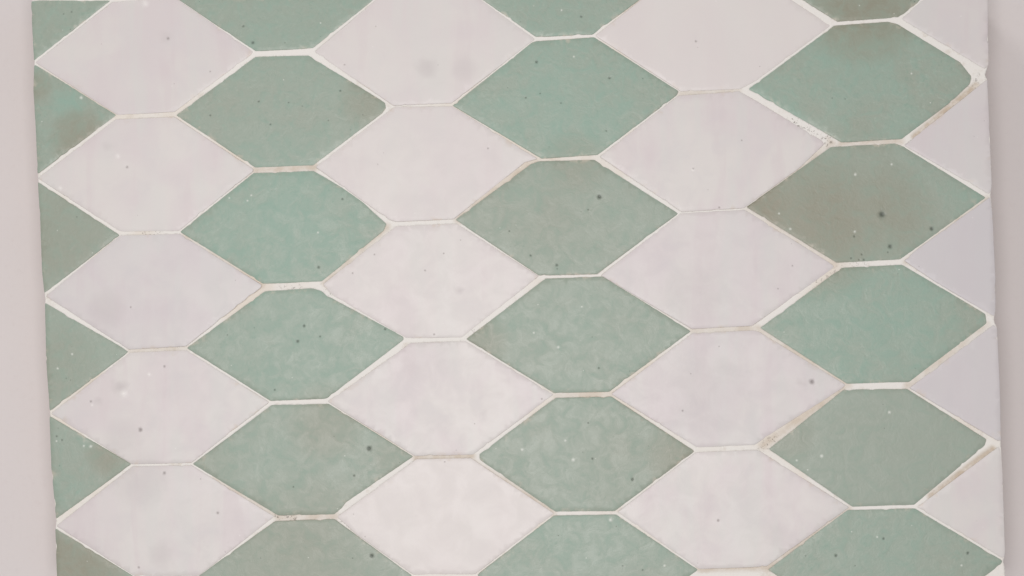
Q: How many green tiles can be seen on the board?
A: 24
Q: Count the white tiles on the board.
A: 20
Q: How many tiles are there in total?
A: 44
